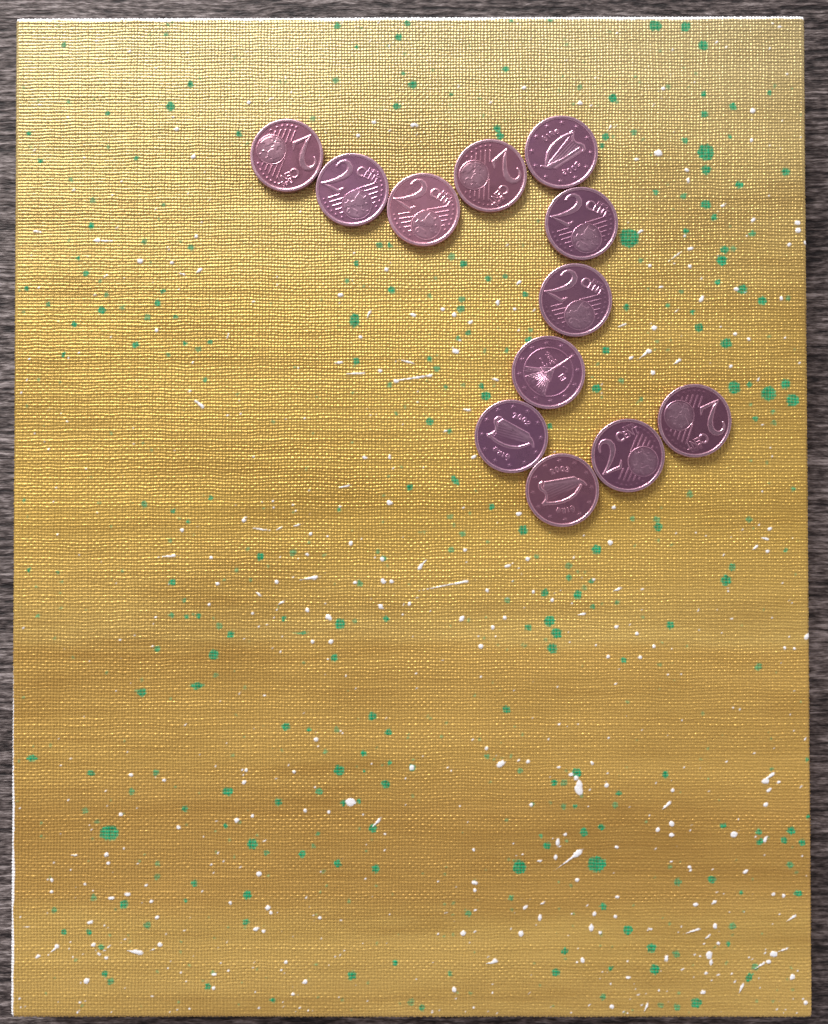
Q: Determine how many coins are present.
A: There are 12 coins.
